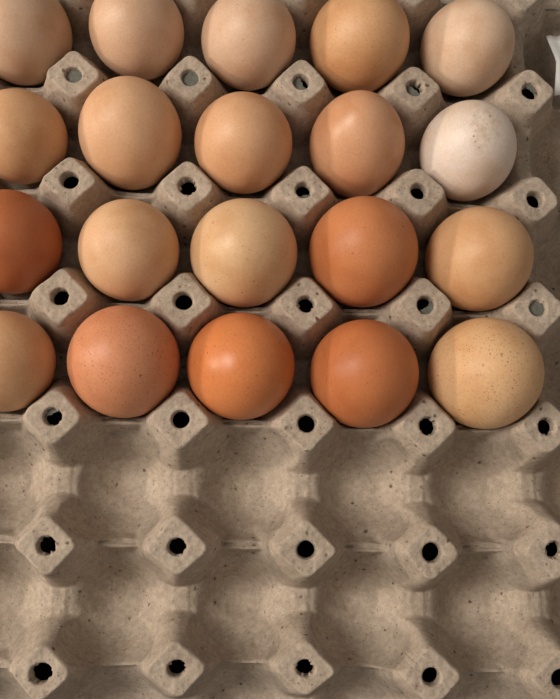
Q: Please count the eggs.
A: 20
